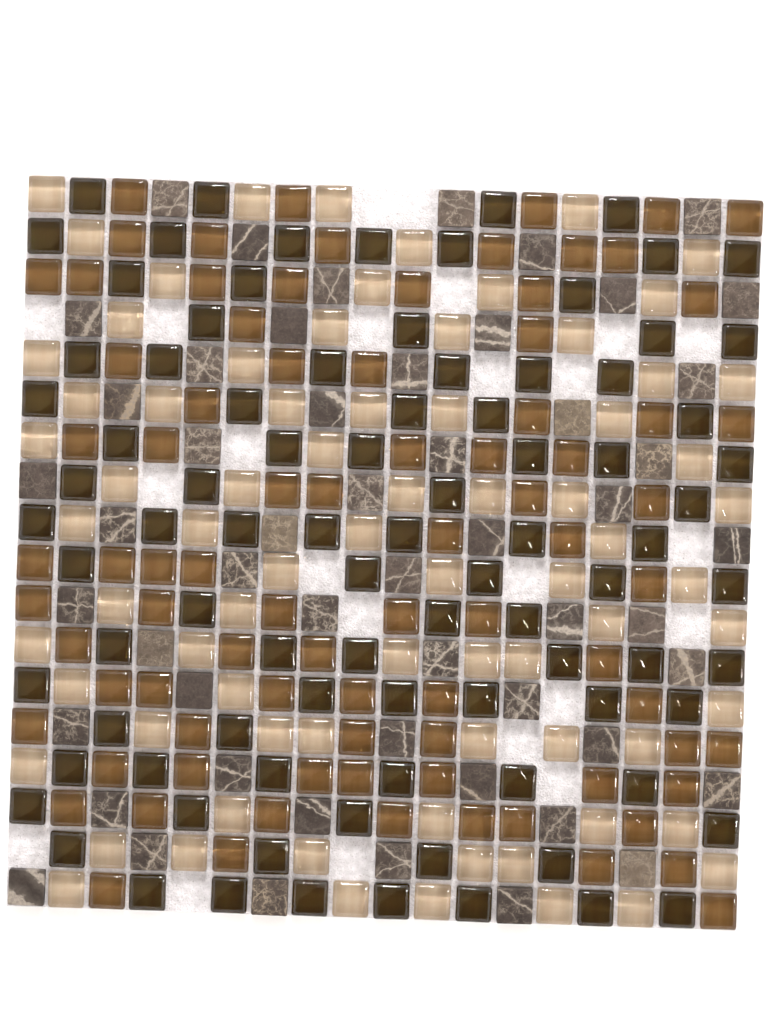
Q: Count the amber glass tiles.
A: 83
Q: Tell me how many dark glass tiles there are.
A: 89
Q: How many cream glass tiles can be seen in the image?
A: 76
